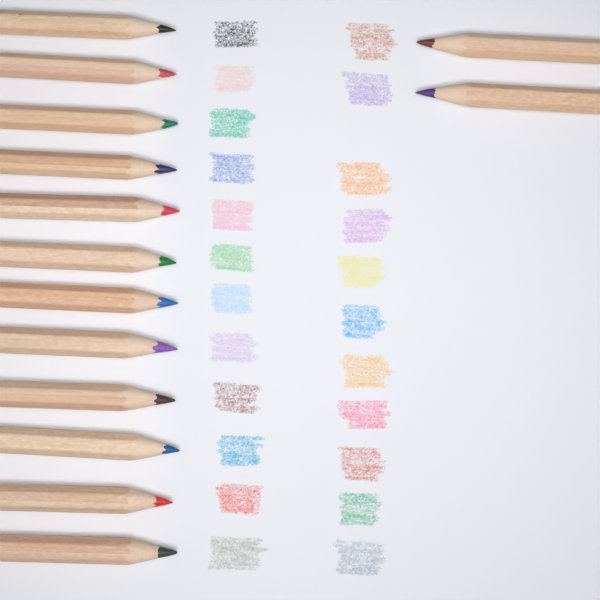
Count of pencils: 14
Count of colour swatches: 23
